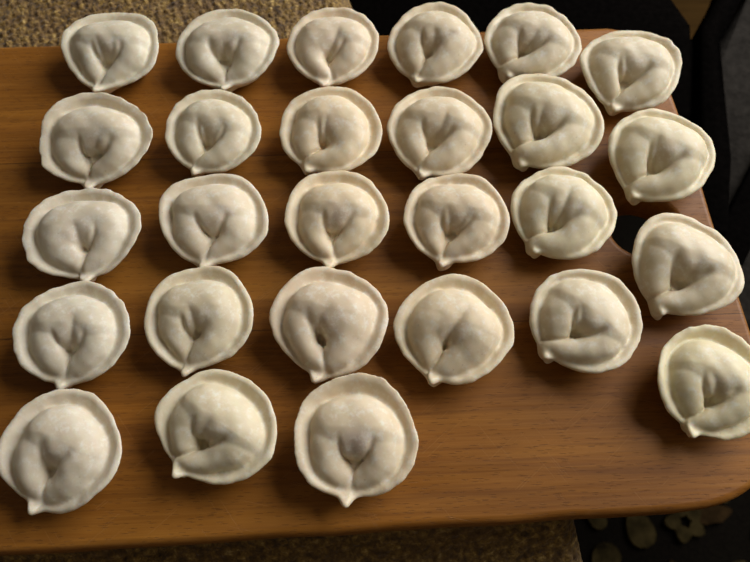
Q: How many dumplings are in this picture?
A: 27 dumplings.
